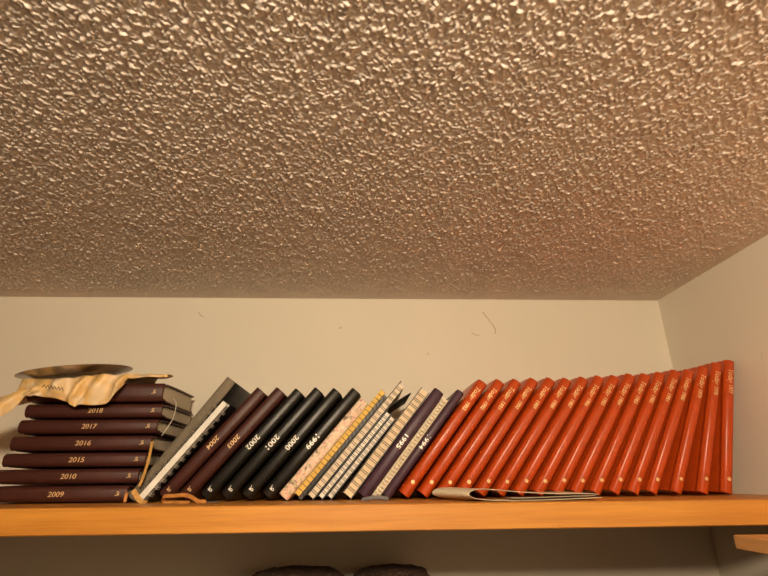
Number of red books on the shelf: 17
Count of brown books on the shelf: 9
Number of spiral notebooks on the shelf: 7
